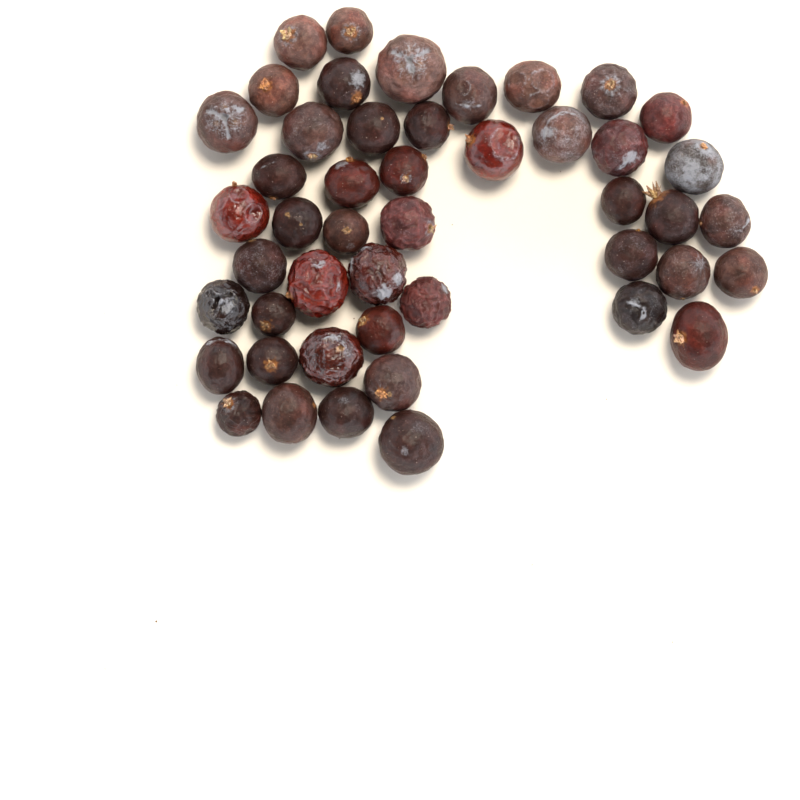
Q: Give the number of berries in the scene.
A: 47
